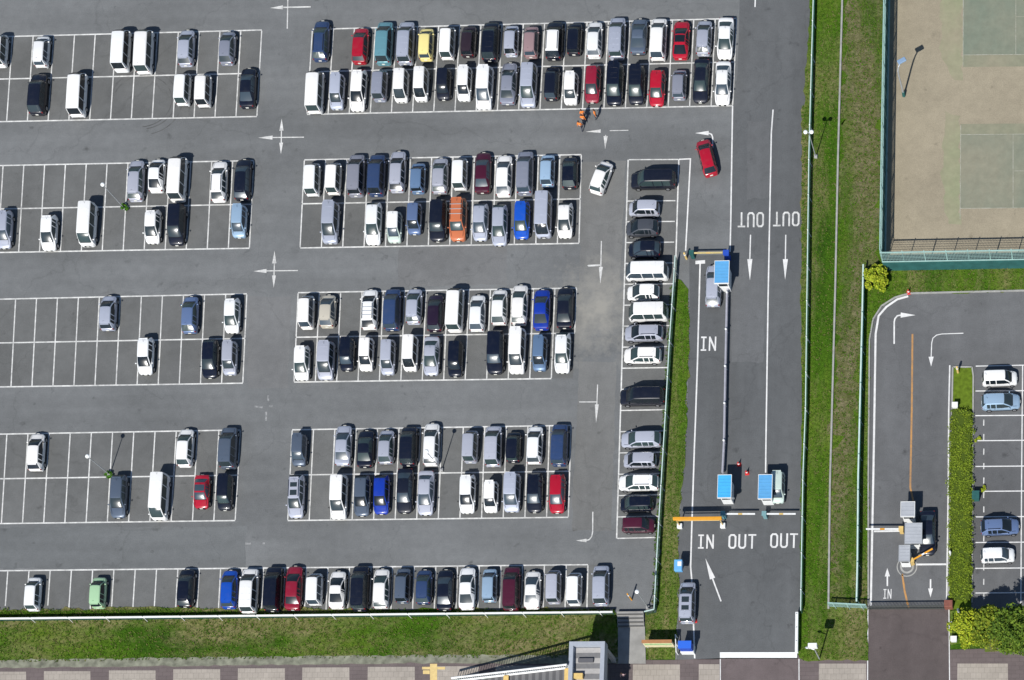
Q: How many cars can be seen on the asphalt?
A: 190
